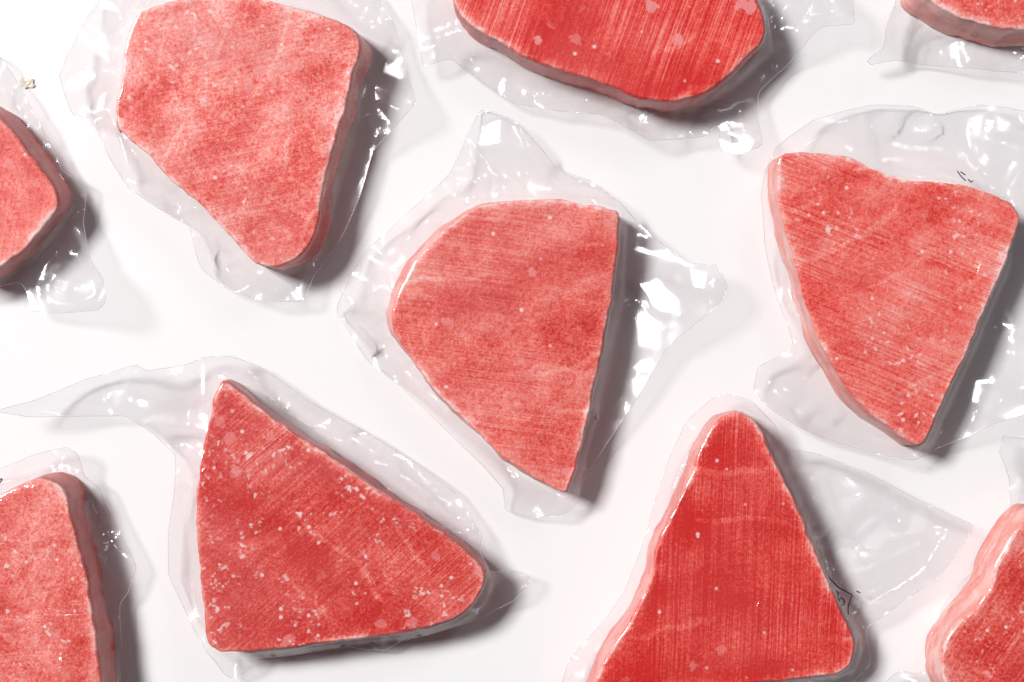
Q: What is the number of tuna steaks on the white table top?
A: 10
